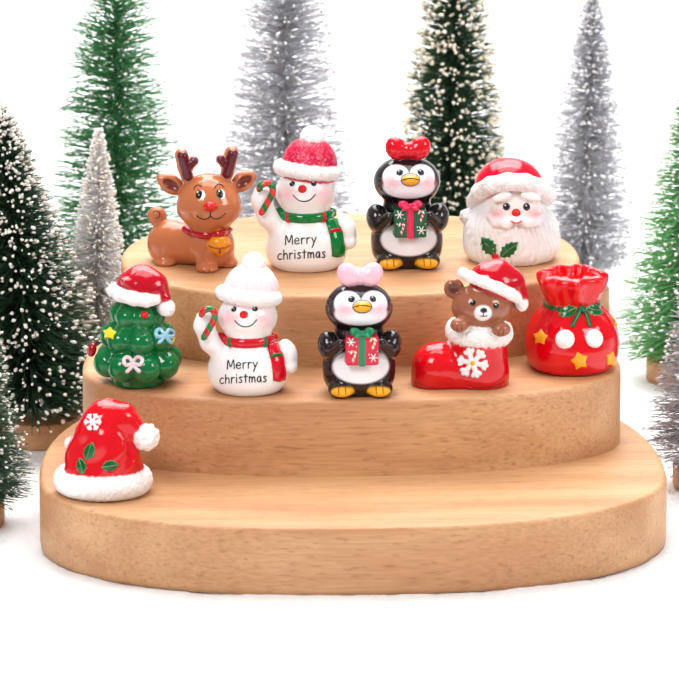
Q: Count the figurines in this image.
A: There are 10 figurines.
